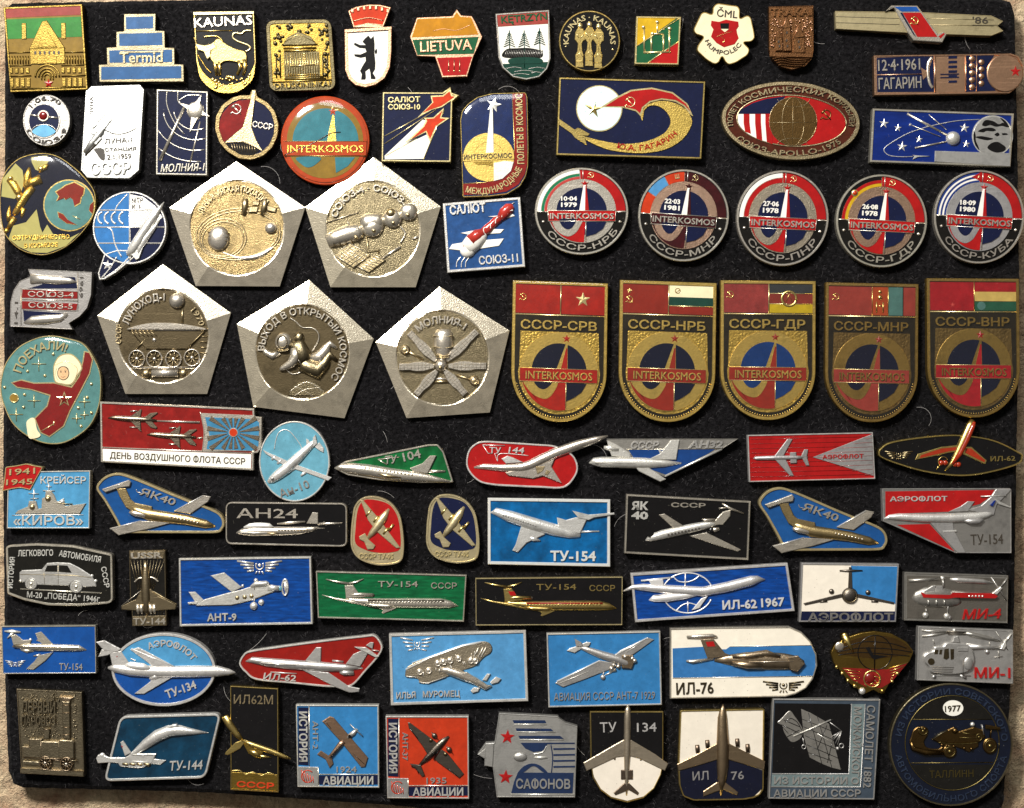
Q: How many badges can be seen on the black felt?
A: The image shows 85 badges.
